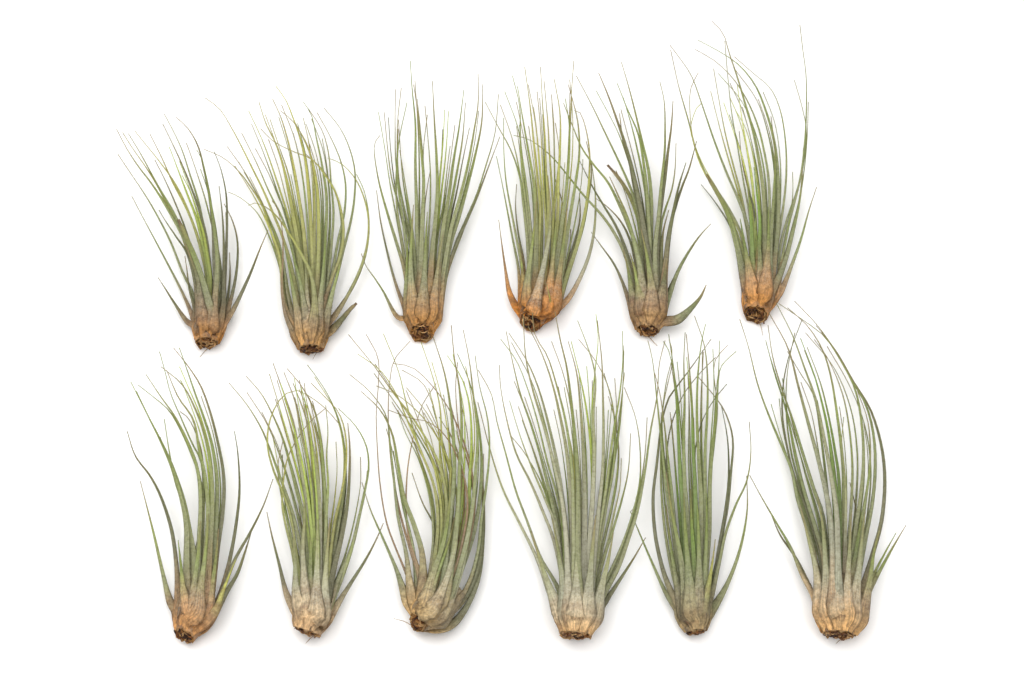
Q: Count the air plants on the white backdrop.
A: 12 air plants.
